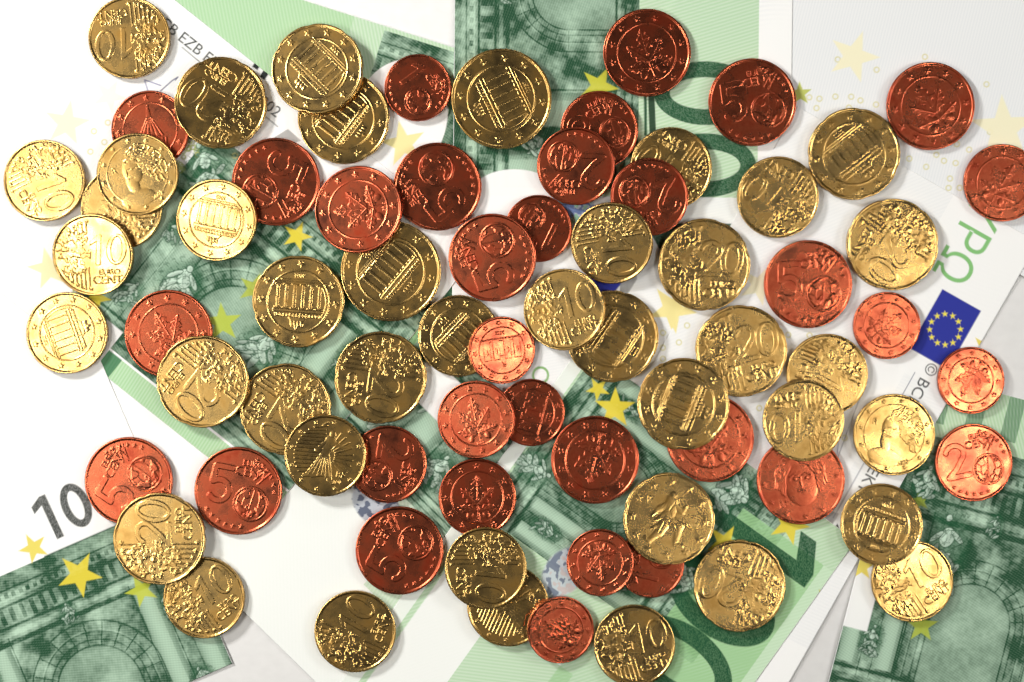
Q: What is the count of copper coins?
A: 33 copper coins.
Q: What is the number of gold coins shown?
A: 41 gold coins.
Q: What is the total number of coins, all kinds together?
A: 74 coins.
